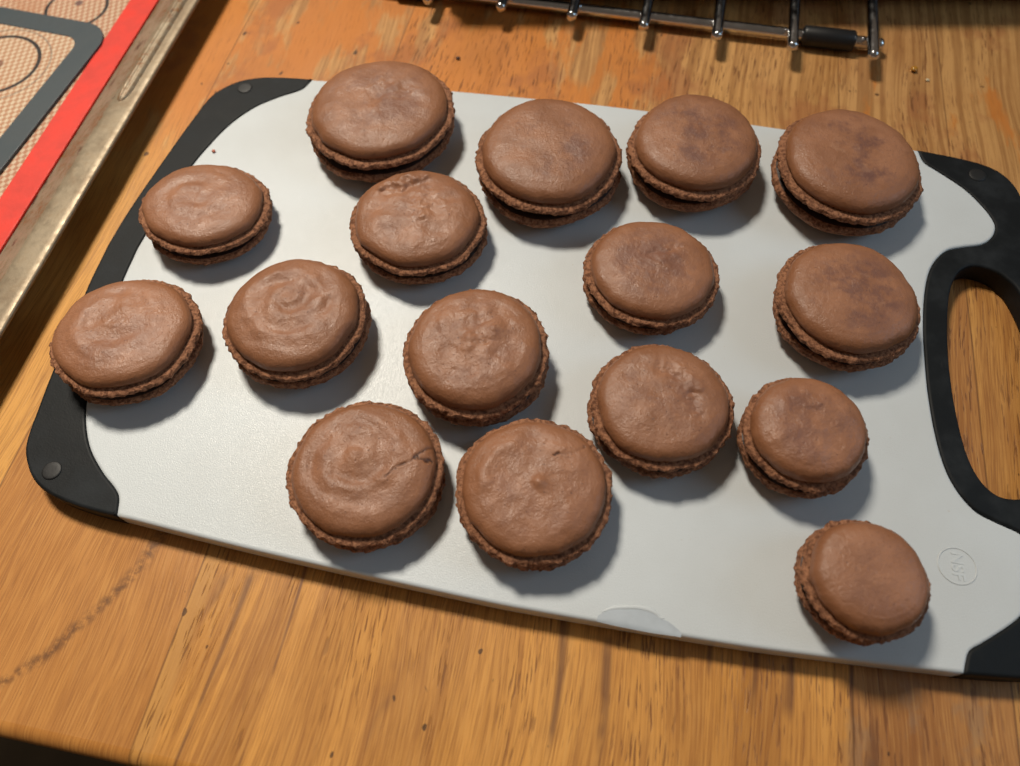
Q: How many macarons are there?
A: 16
